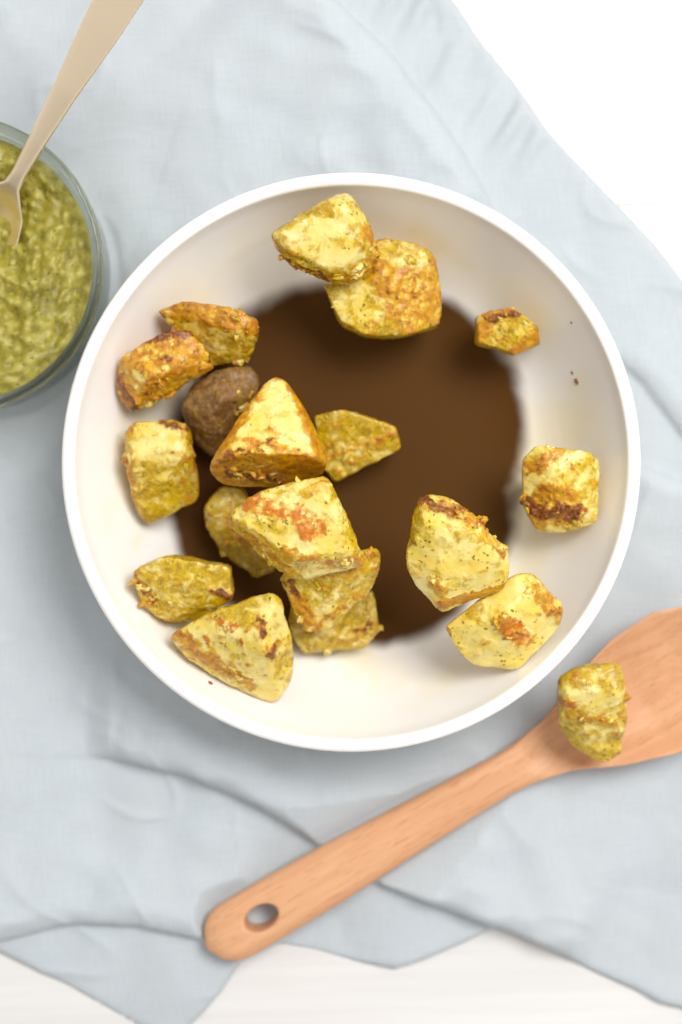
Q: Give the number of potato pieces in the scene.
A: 19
